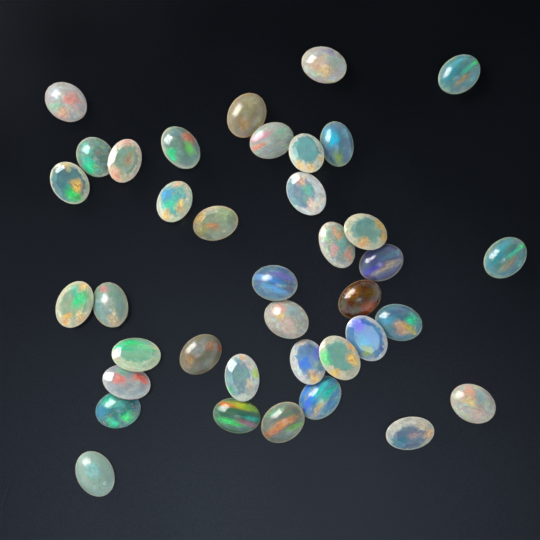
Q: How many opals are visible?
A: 38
